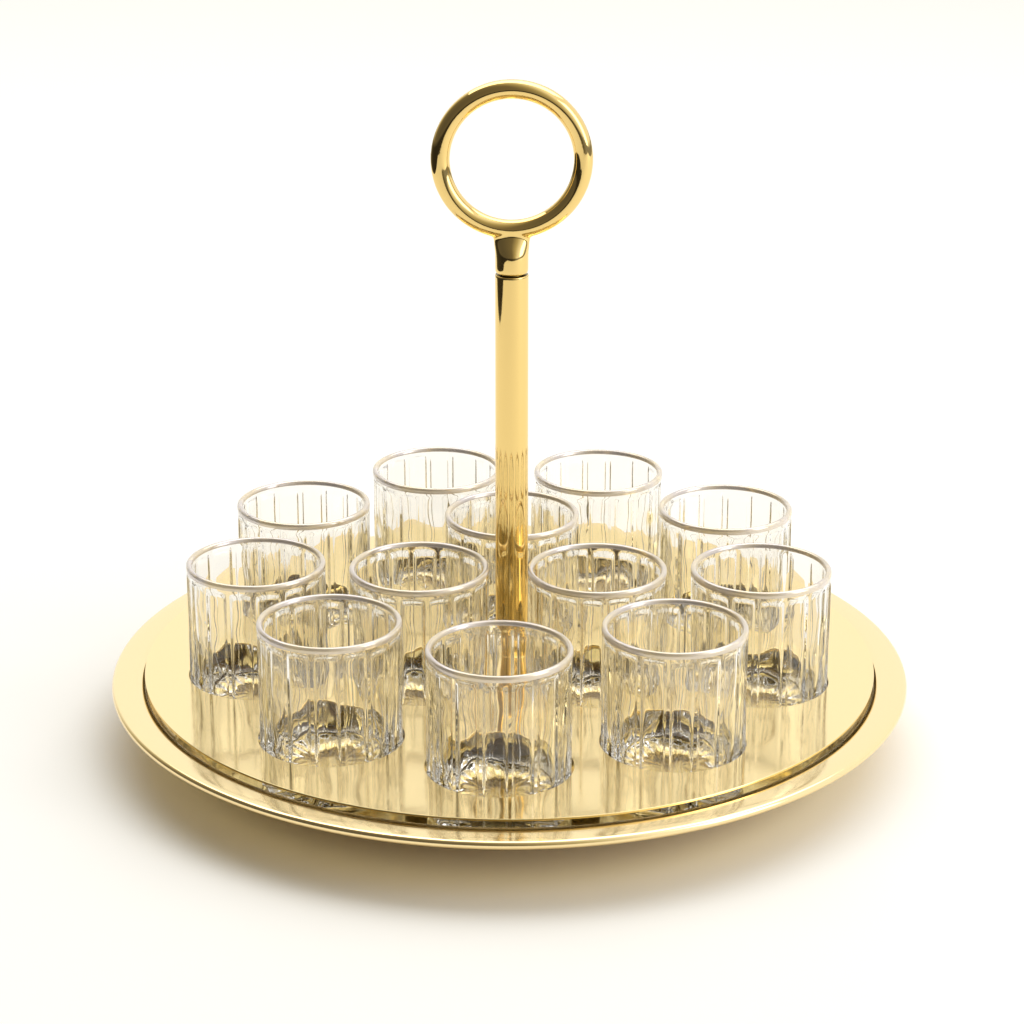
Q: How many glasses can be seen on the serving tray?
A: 12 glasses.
